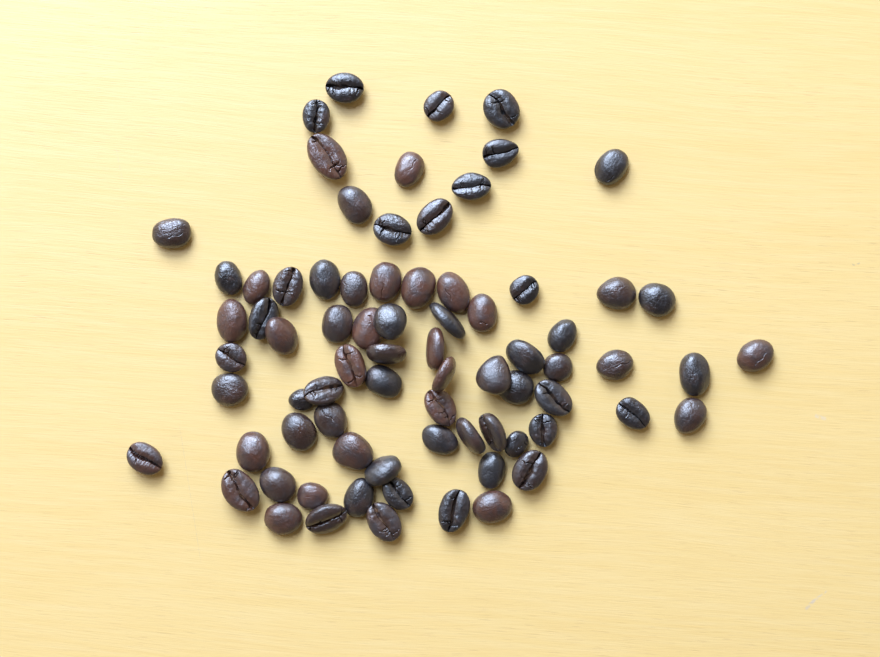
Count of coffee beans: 76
